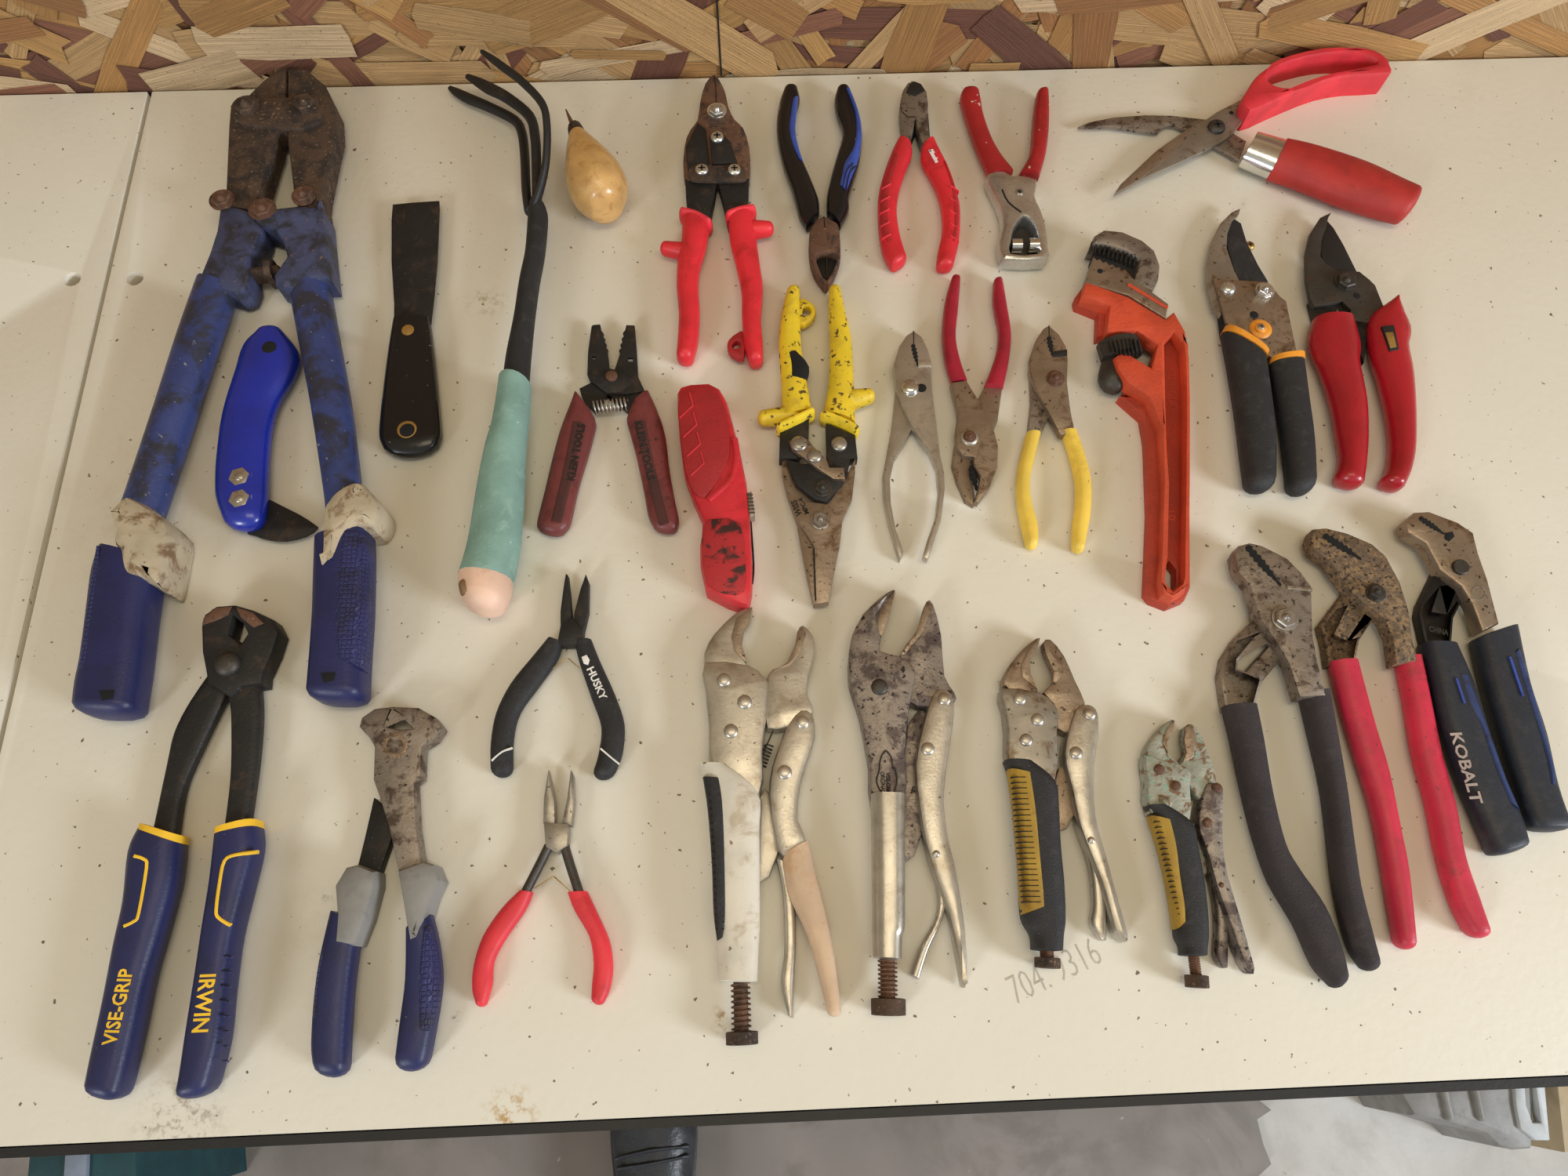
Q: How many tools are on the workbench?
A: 30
